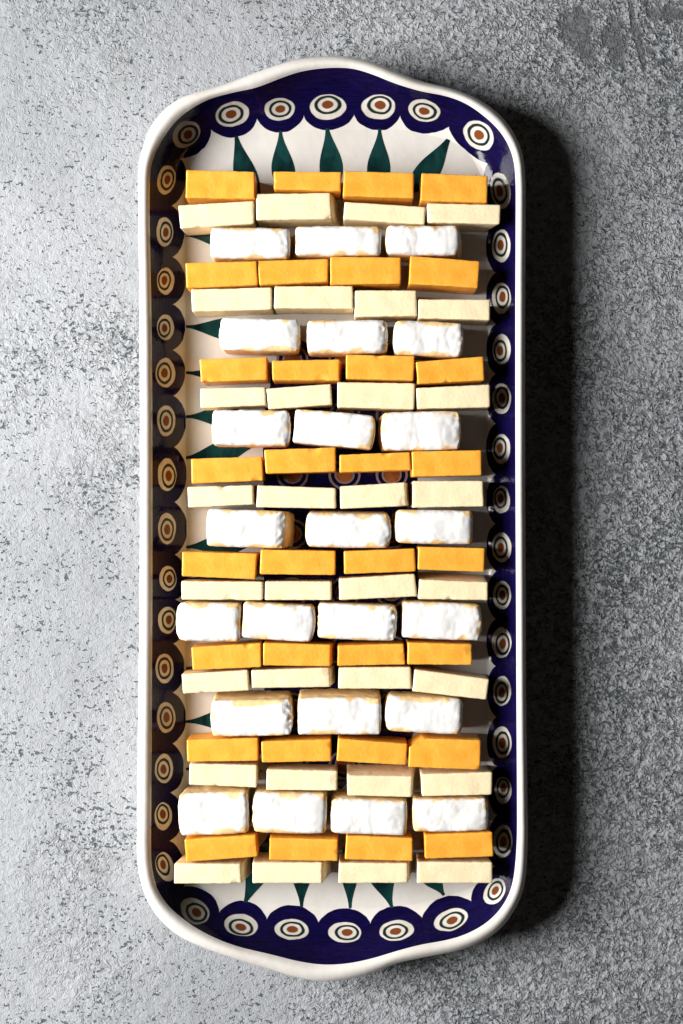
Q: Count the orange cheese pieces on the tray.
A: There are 32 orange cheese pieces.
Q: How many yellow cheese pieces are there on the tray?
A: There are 32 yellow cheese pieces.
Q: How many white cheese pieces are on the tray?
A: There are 23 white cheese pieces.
